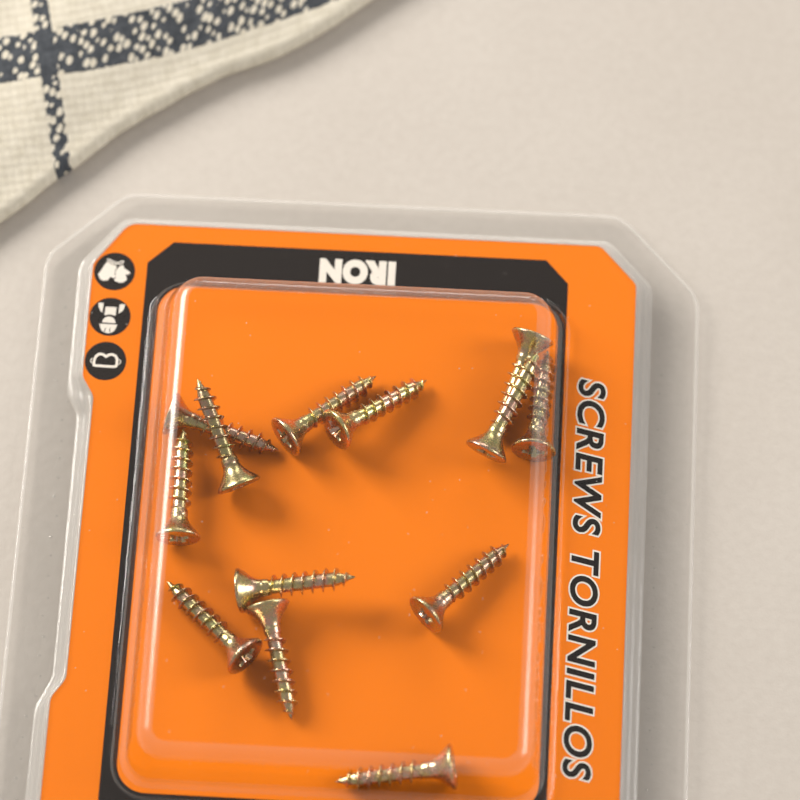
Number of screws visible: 13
